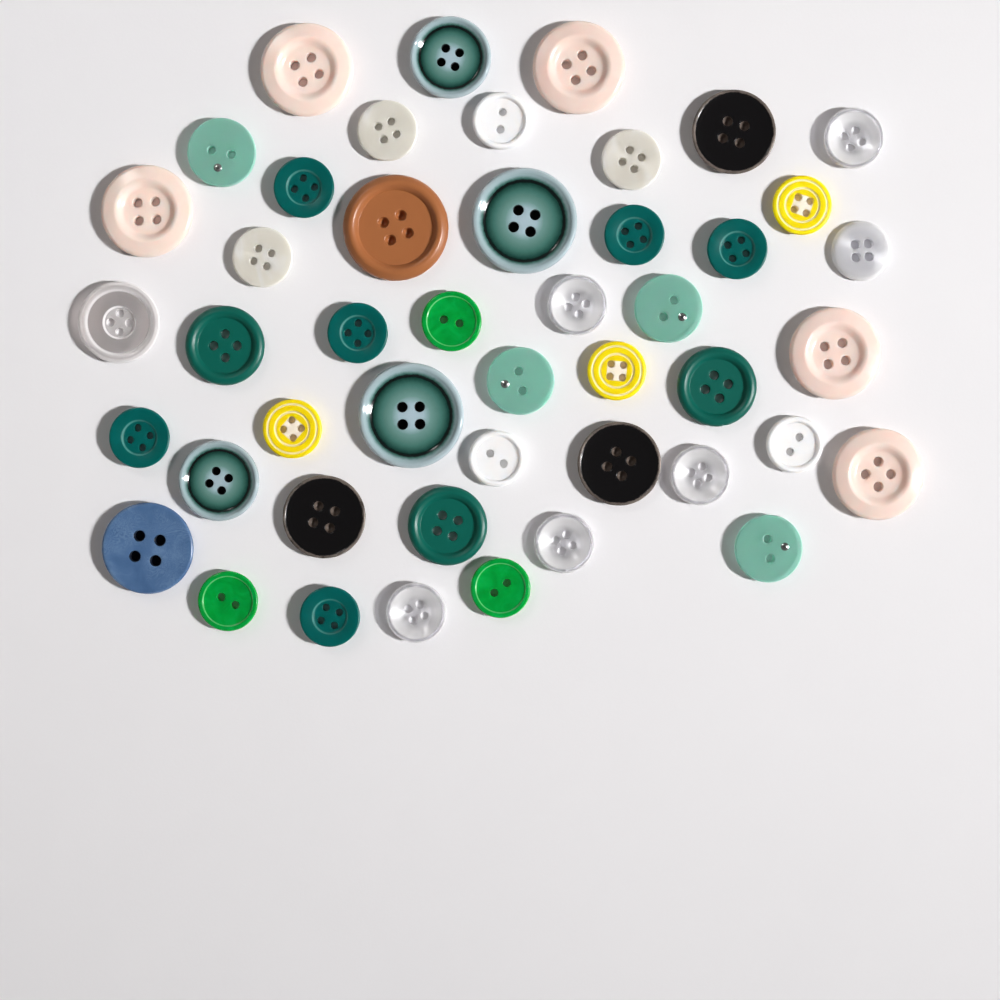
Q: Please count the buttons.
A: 46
